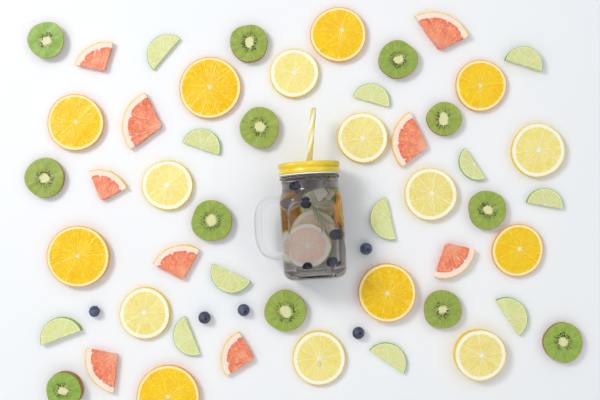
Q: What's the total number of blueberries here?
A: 10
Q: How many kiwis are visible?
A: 12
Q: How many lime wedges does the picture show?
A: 12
